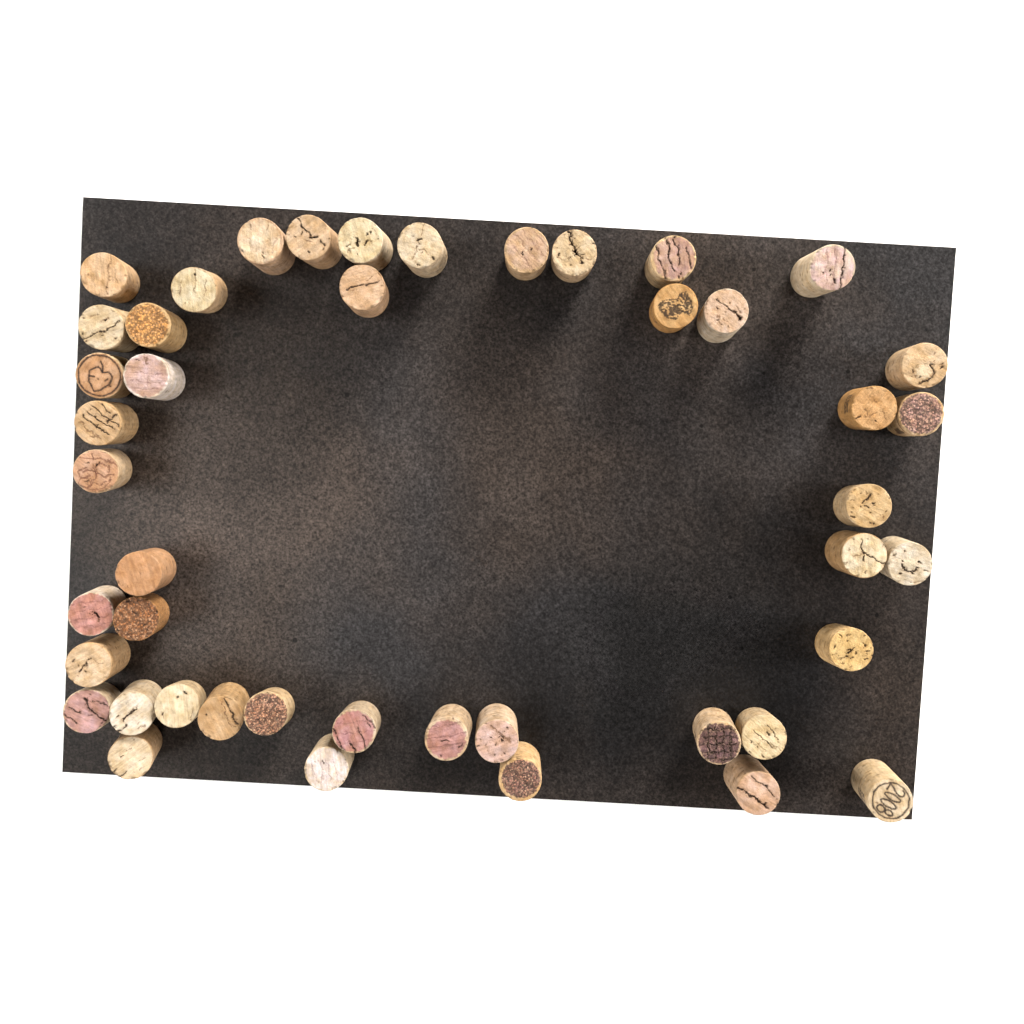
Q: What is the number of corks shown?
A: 45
